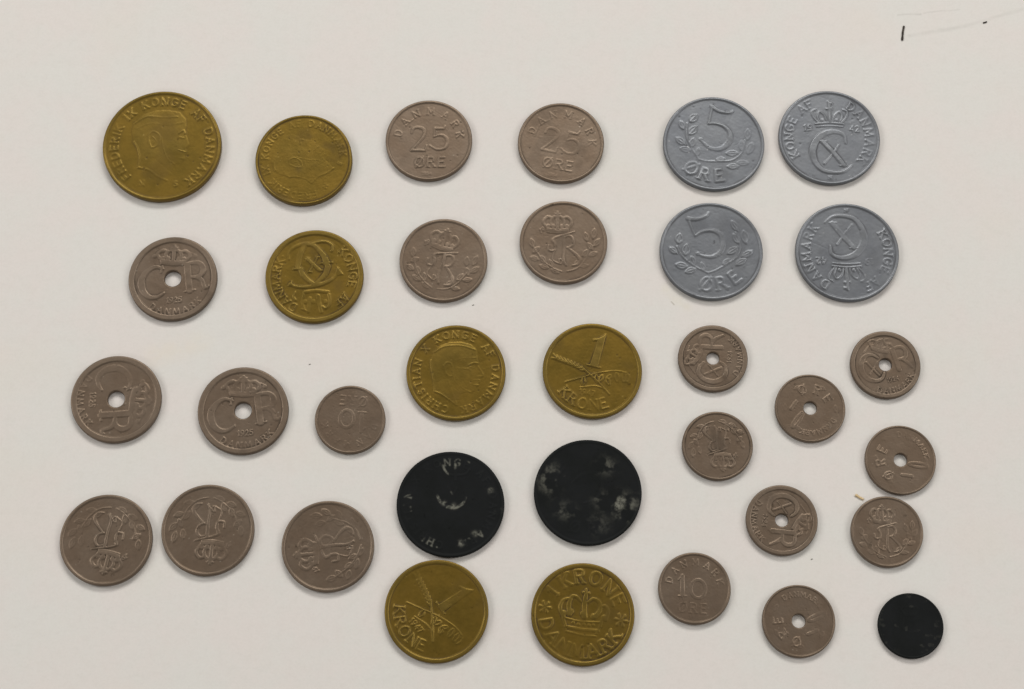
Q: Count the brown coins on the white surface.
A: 20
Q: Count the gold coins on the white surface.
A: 7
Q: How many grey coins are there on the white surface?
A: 4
